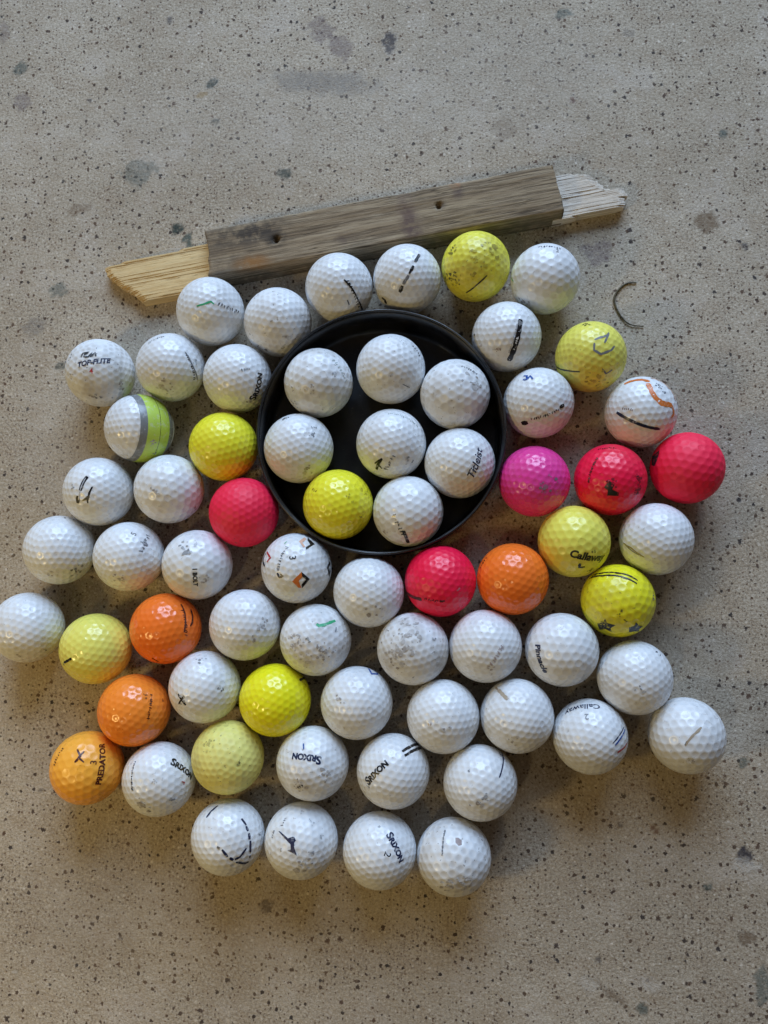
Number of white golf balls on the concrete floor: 48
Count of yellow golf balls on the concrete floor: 9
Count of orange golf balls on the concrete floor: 4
